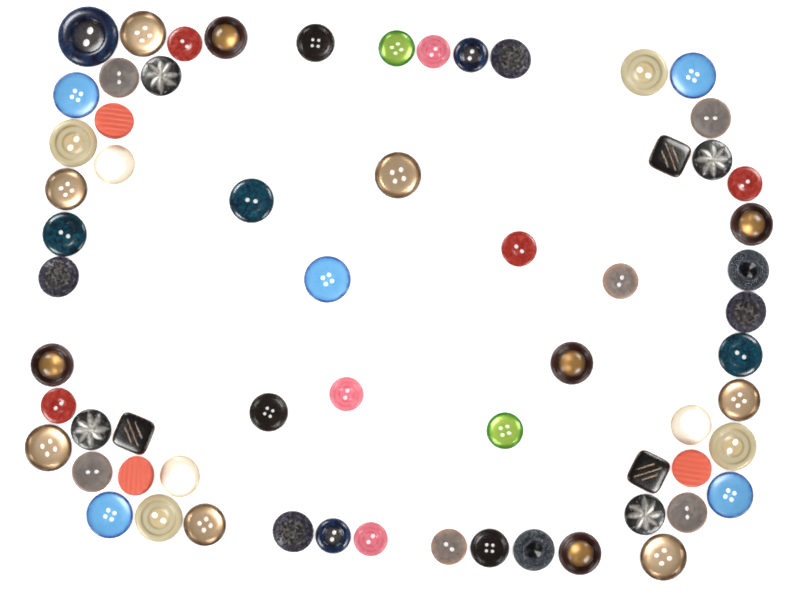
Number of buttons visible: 64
